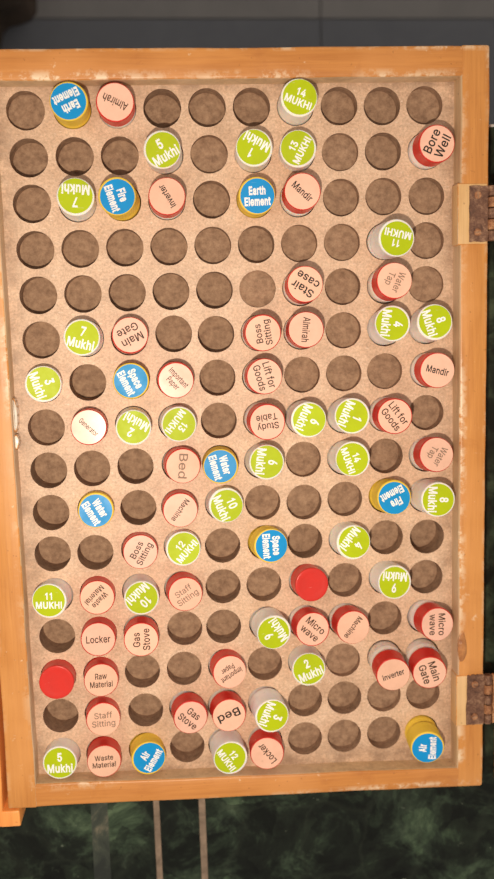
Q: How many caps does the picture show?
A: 75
